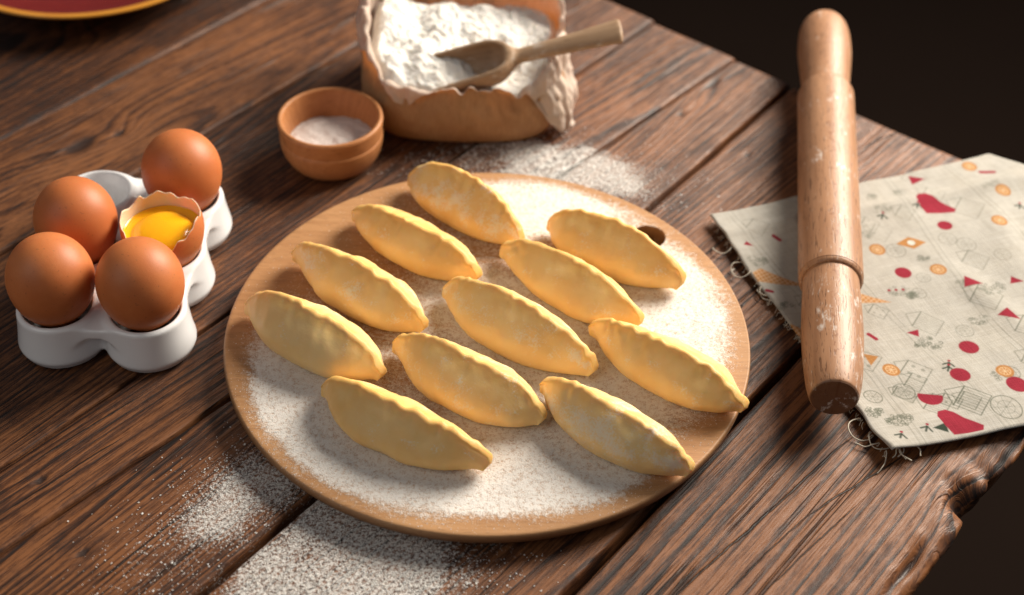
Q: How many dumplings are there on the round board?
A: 11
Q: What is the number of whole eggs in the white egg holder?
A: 4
